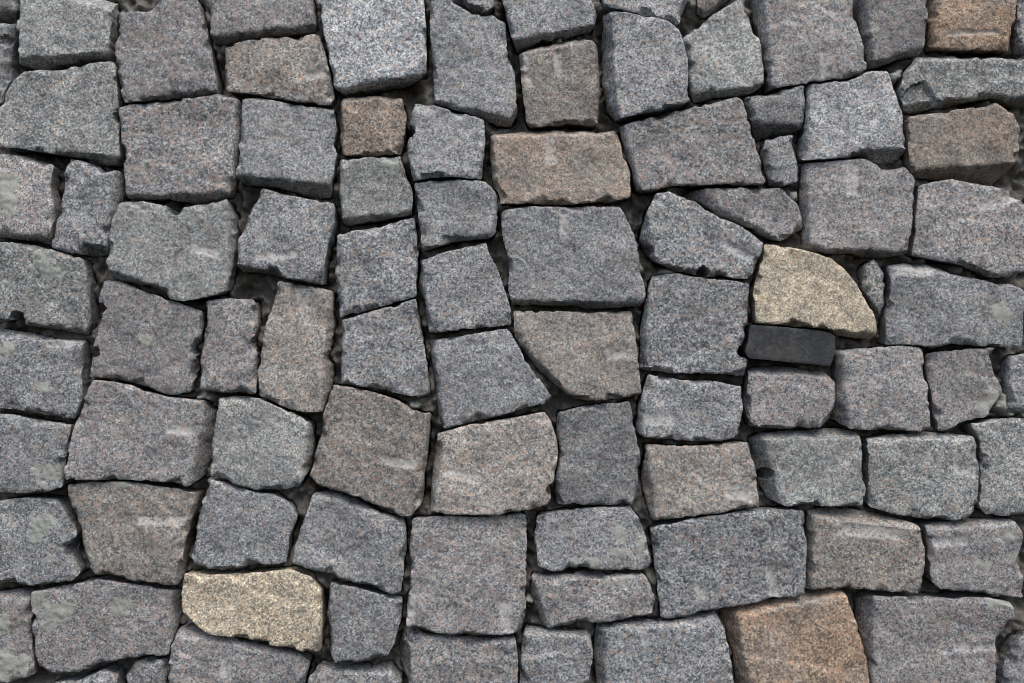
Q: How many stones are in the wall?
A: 96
